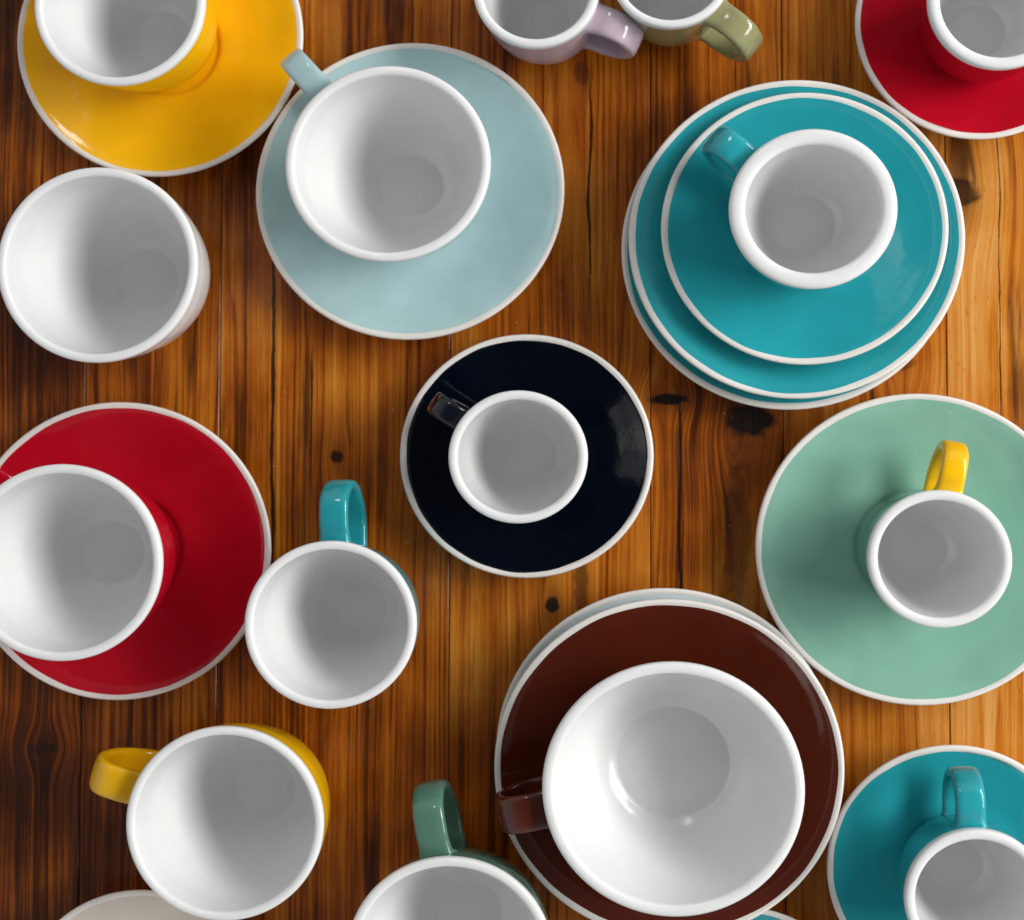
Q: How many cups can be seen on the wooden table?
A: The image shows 15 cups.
